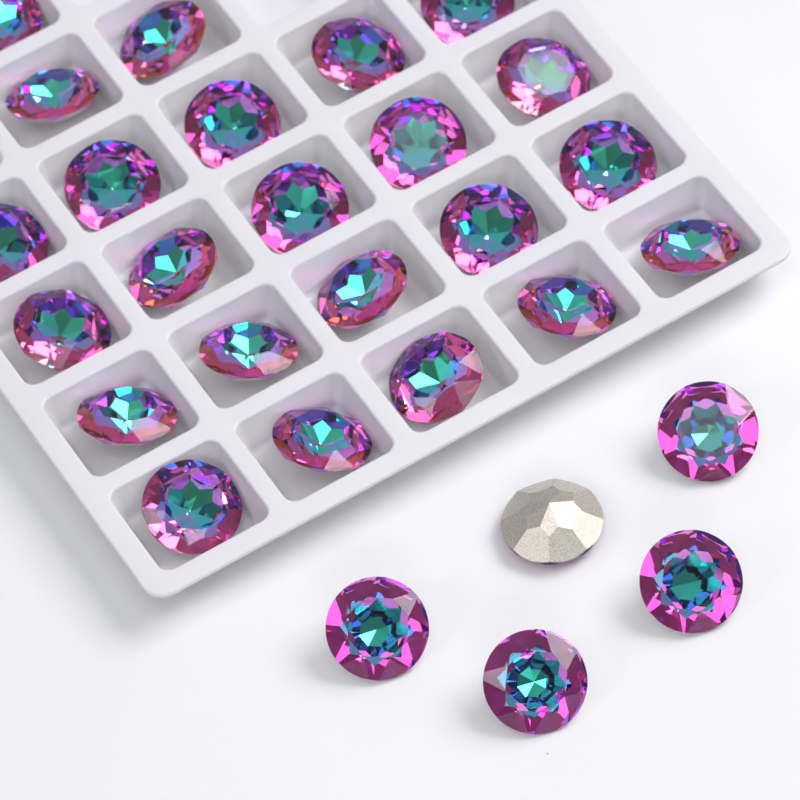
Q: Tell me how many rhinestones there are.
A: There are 28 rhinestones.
